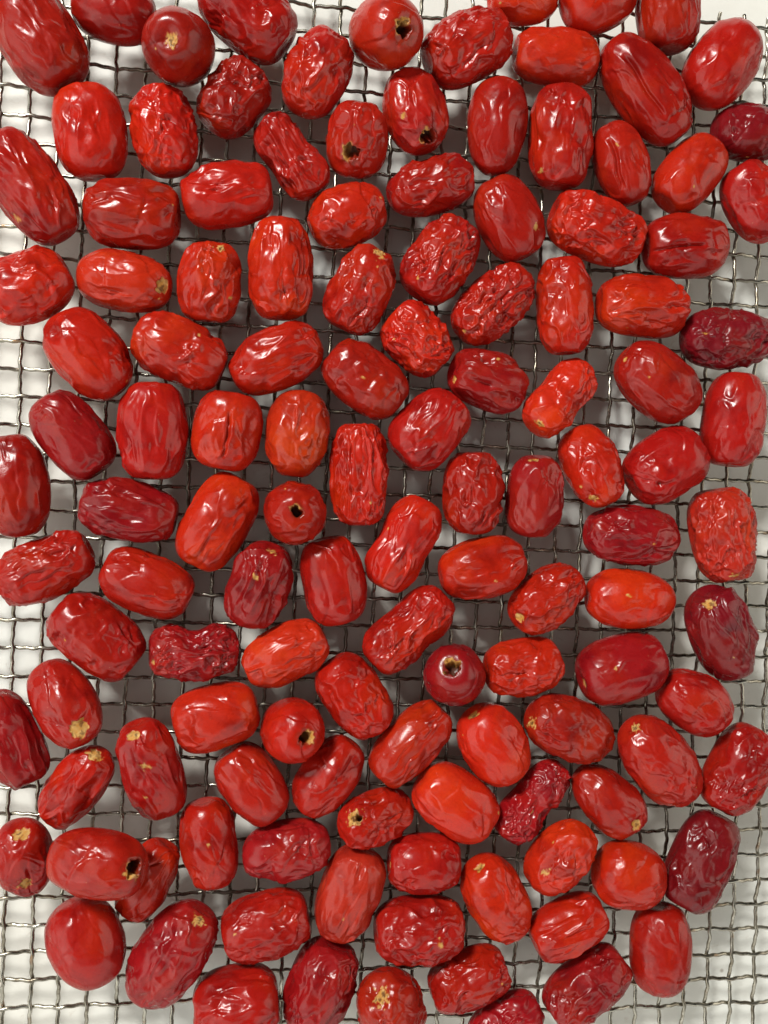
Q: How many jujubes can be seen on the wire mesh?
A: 126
